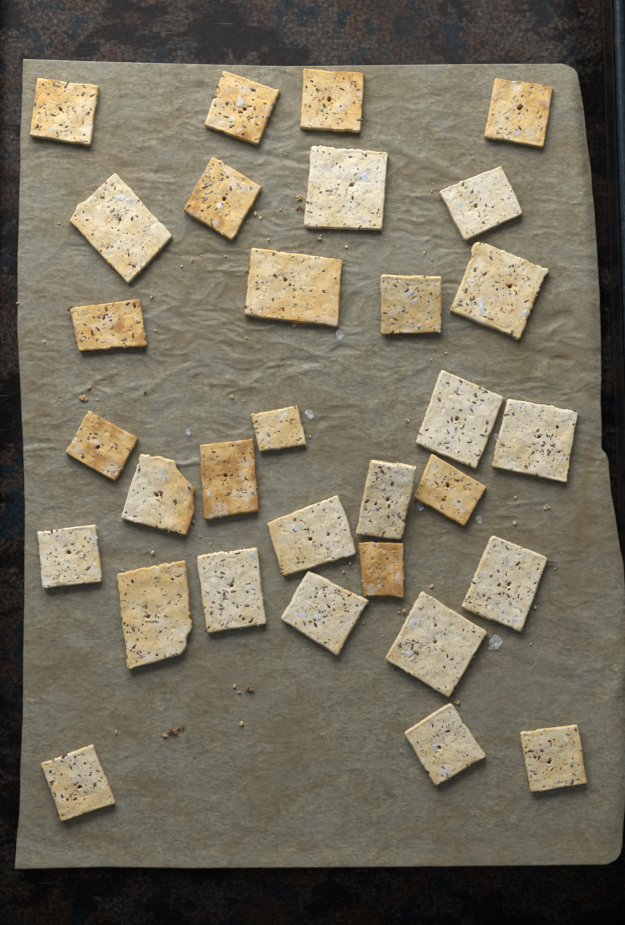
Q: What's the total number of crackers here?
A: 31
